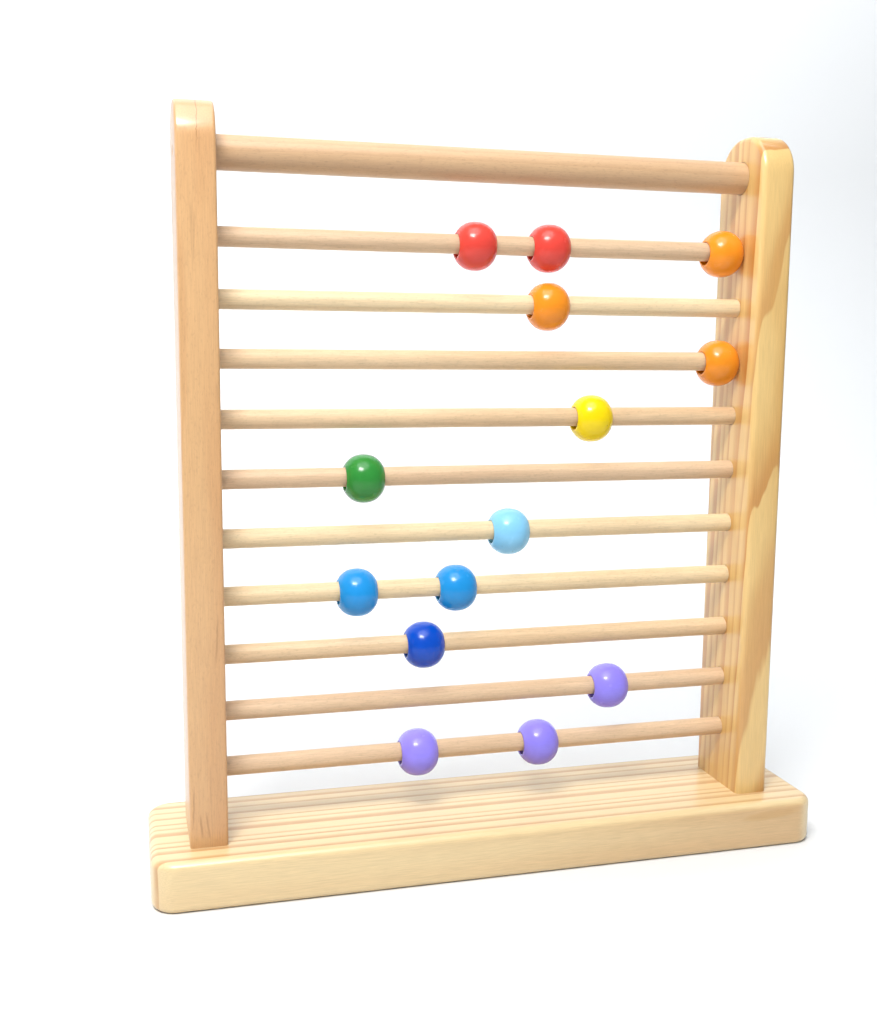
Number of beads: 14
